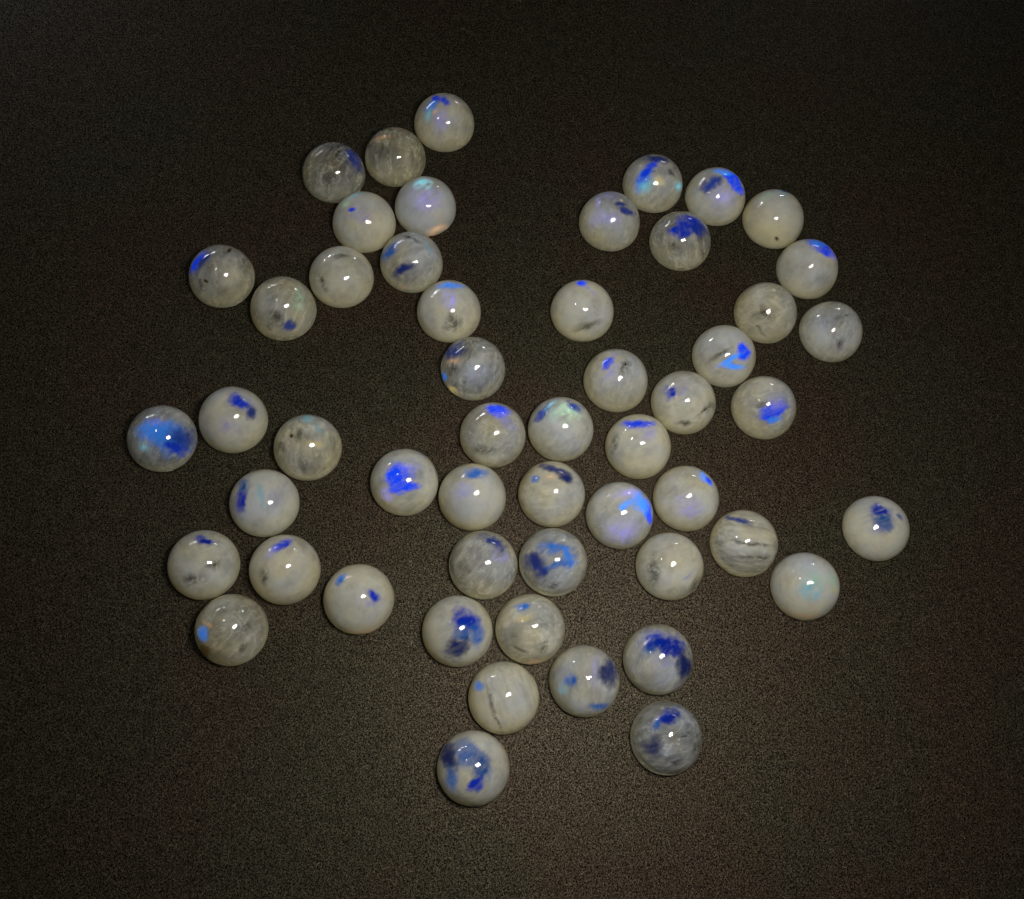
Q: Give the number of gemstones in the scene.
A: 53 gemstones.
